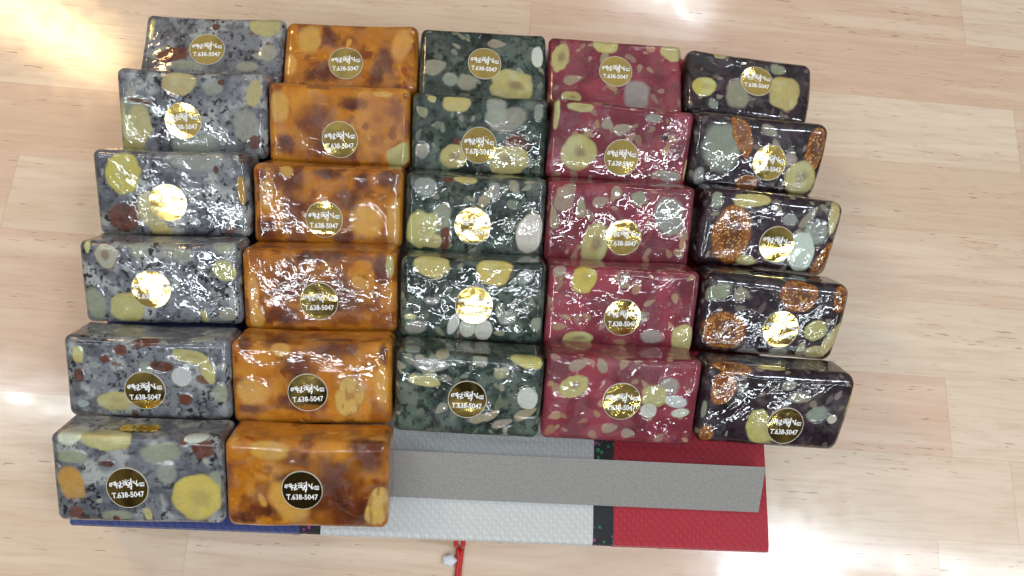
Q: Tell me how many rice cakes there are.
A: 27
